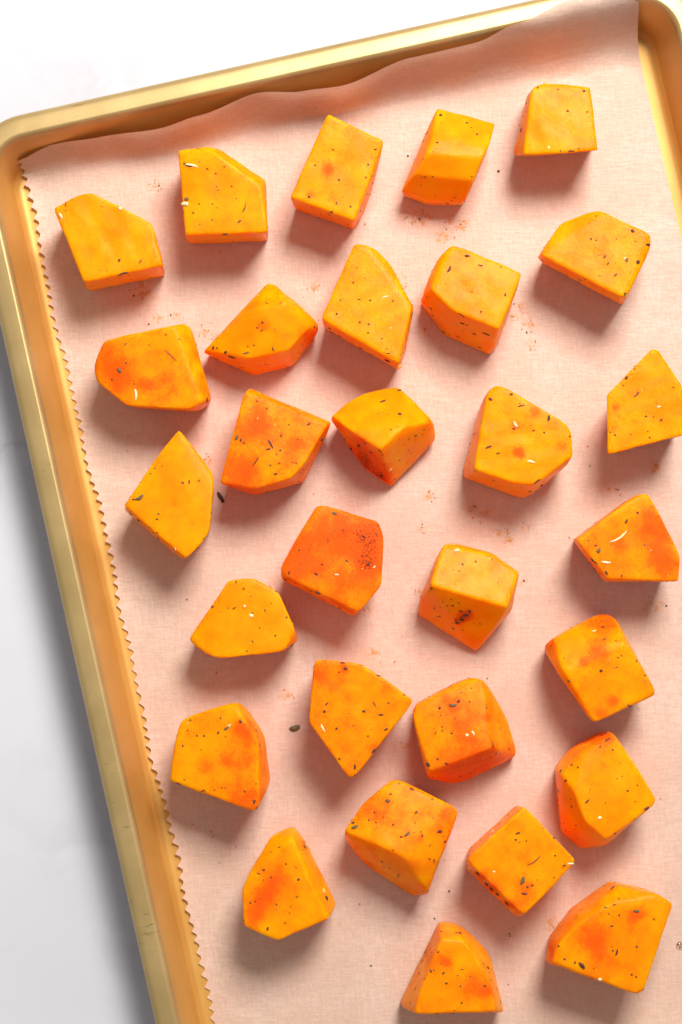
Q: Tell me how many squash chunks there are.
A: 29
